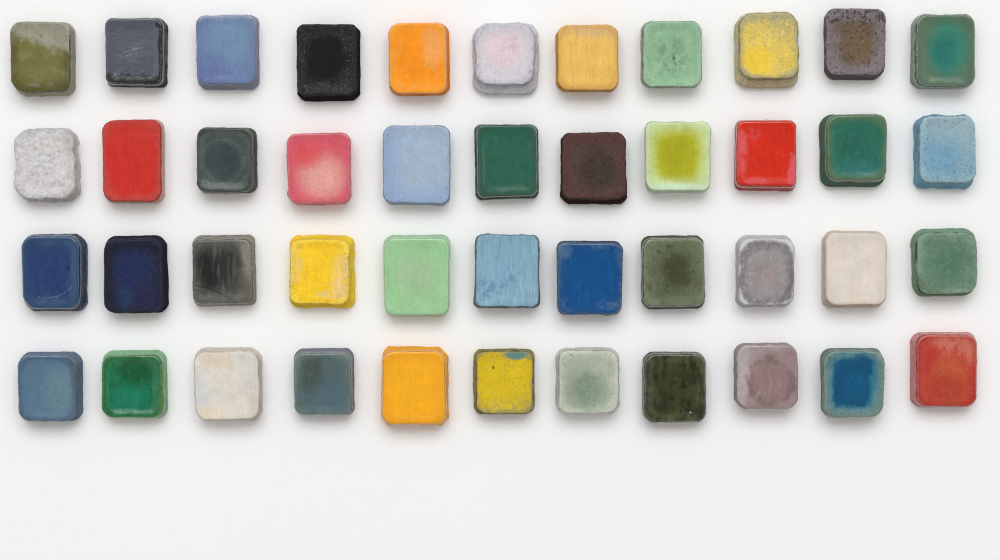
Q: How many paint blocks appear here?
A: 44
